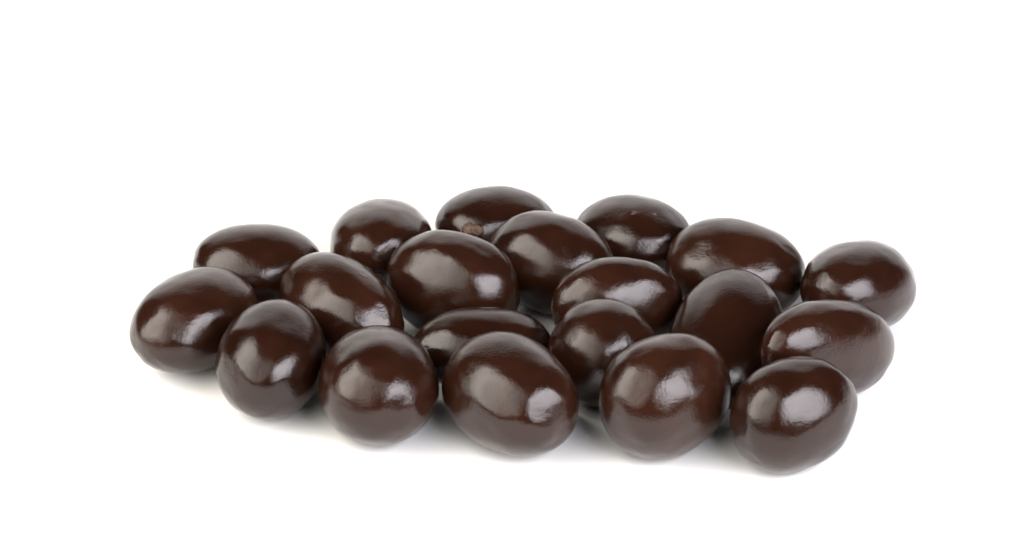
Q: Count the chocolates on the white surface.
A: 20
